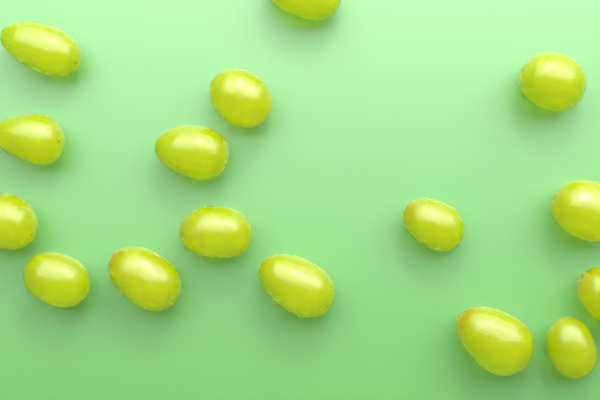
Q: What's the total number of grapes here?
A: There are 16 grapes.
